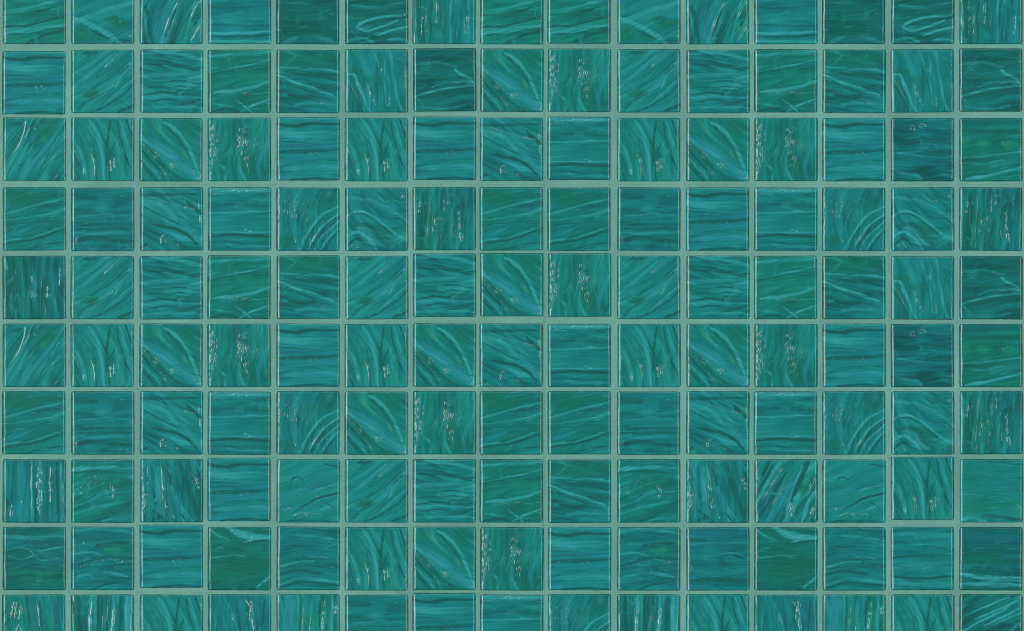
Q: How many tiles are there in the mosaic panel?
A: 150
